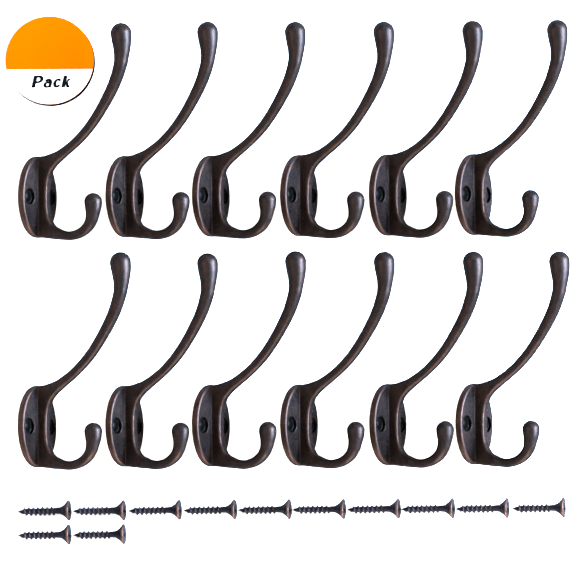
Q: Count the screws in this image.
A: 12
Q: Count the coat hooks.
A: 12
